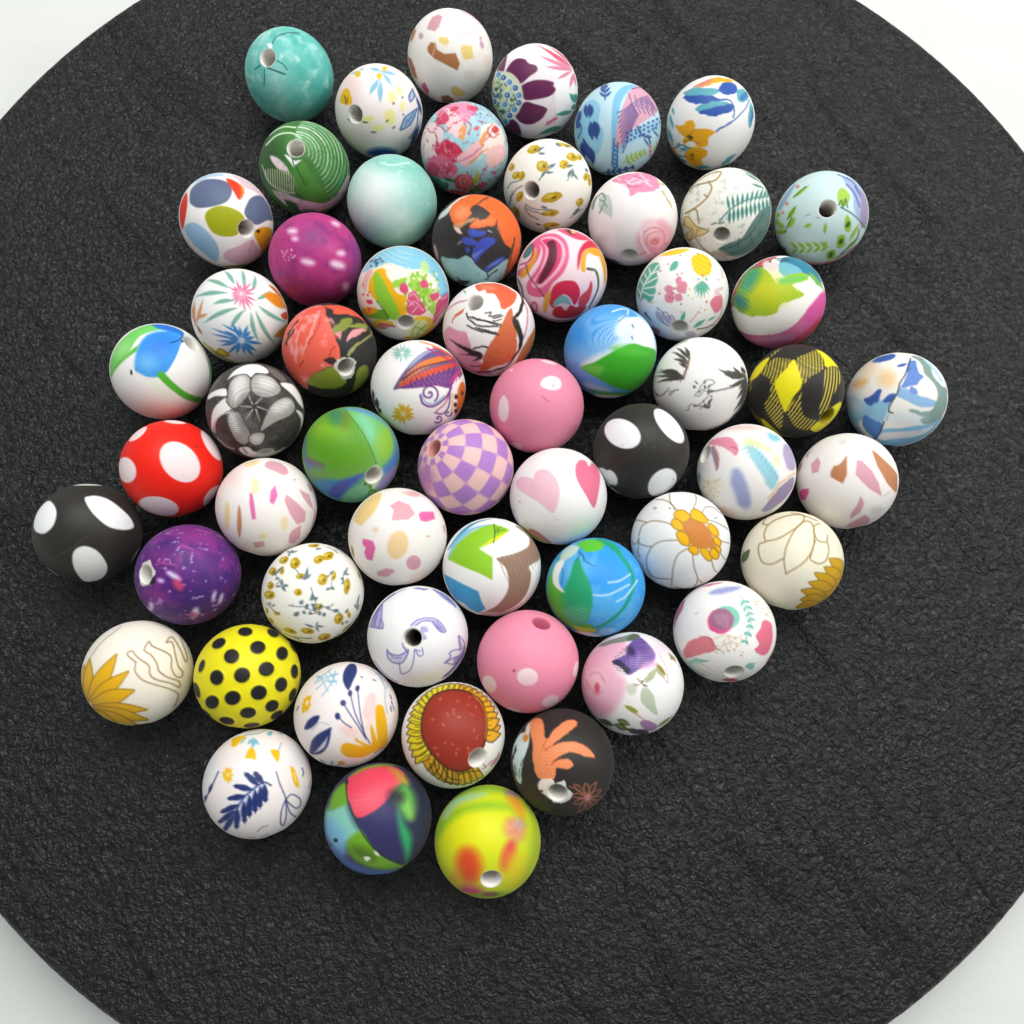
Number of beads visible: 59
